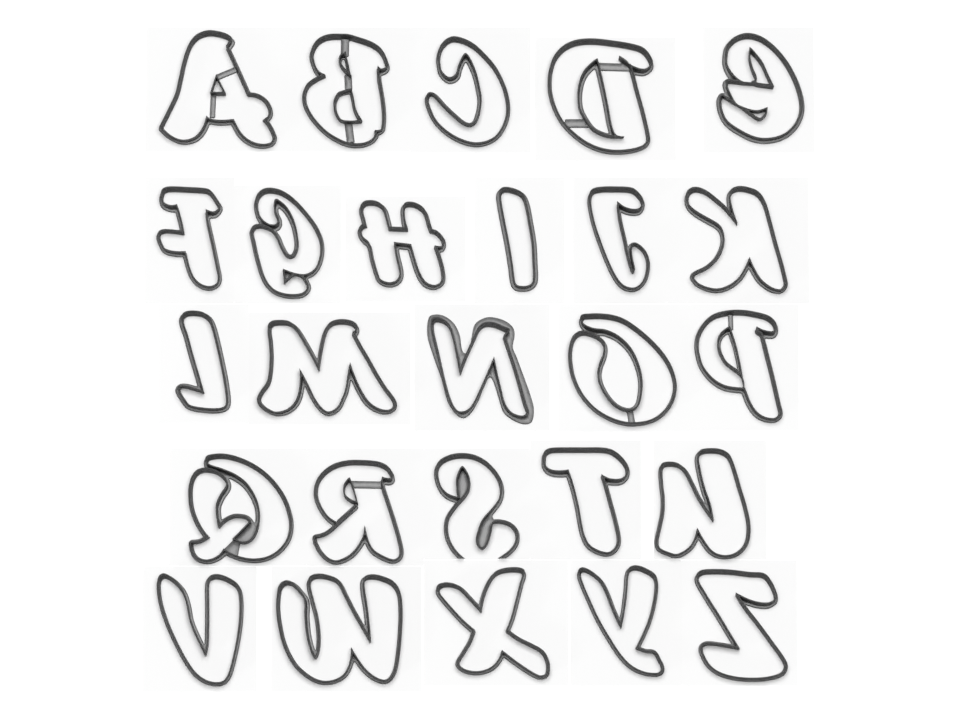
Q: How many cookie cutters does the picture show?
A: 26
